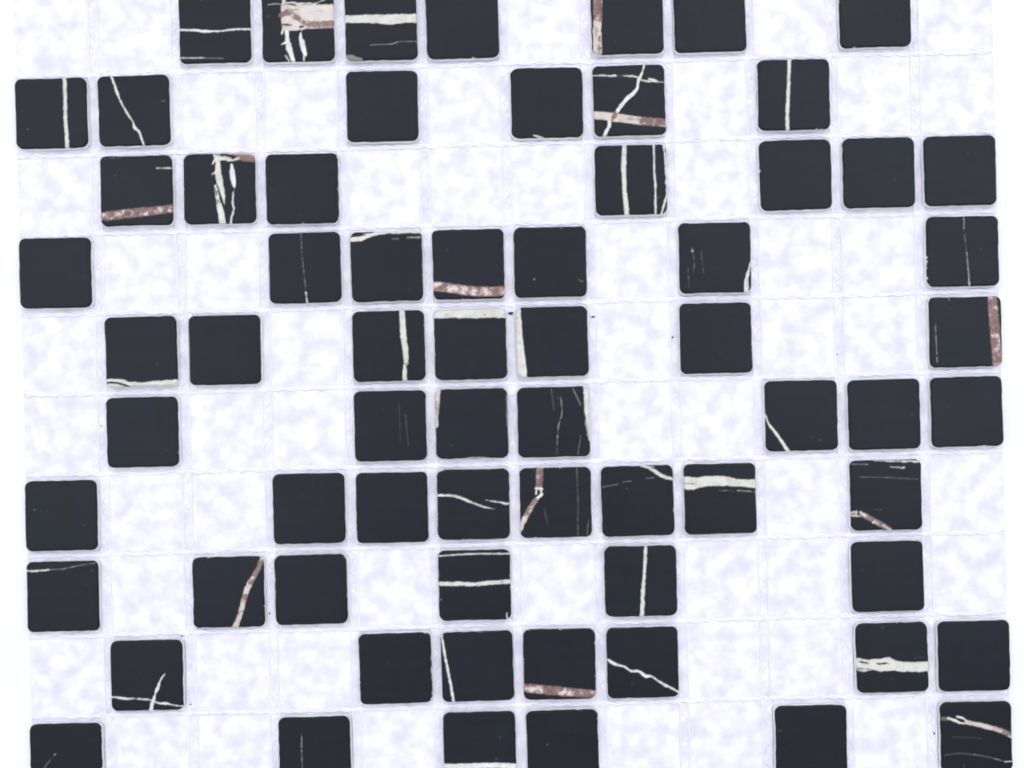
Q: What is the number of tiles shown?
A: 68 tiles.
